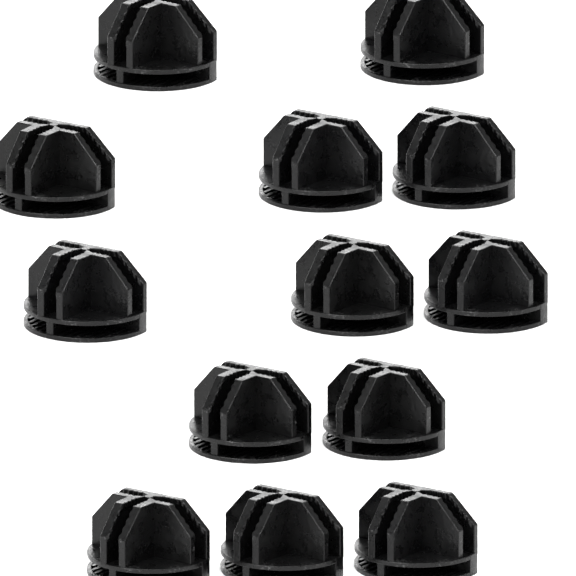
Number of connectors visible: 13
